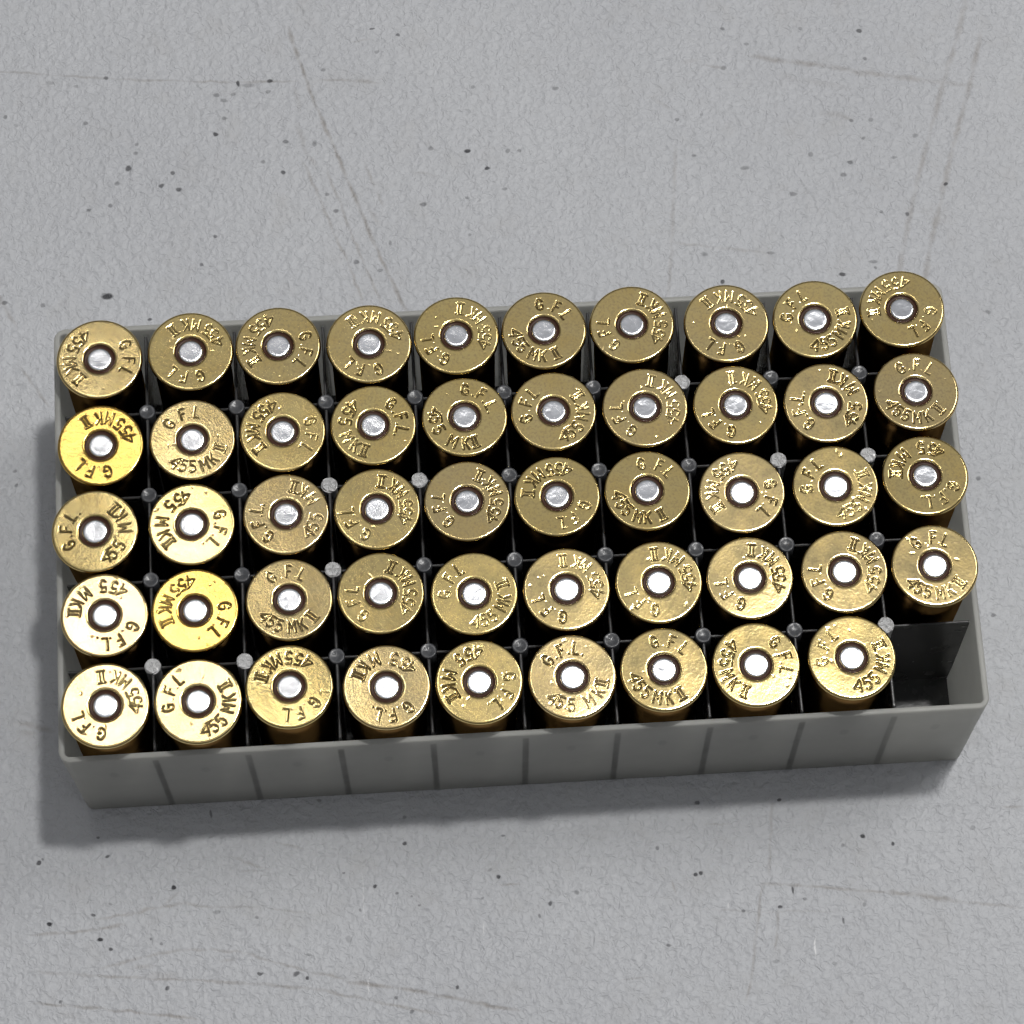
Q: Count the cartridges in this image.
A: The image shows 49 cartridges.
